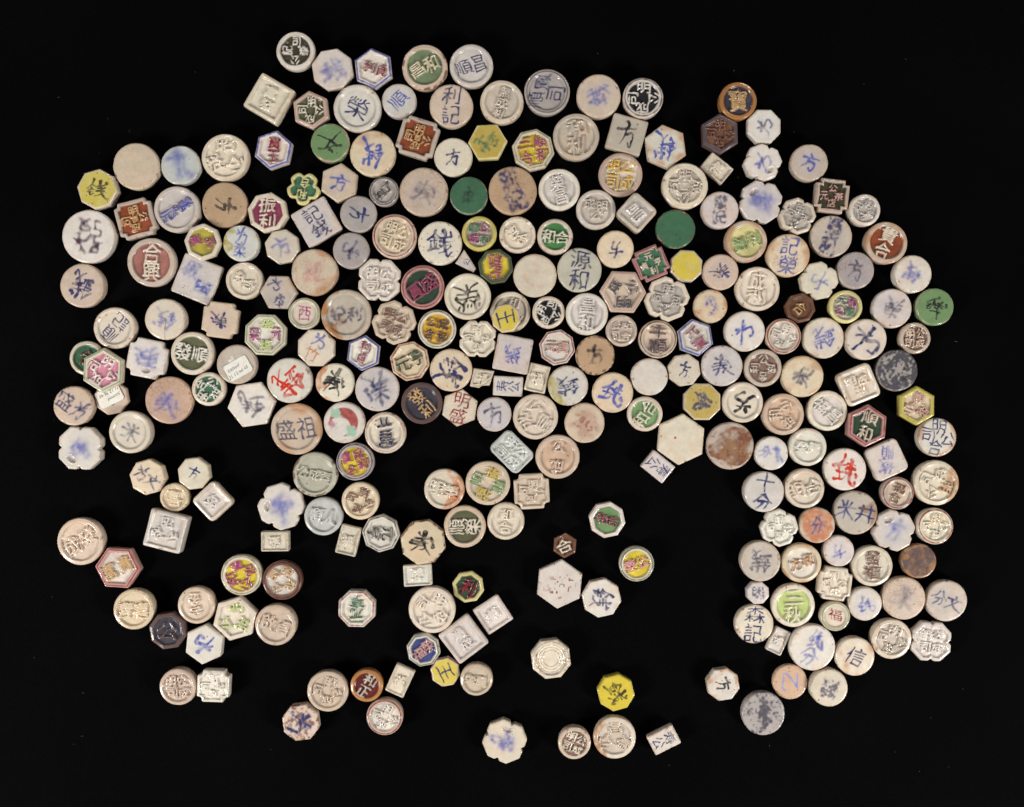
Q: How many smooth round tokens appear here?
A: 84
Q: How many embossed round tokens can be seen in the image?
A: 77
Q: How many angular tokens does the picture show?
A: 81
